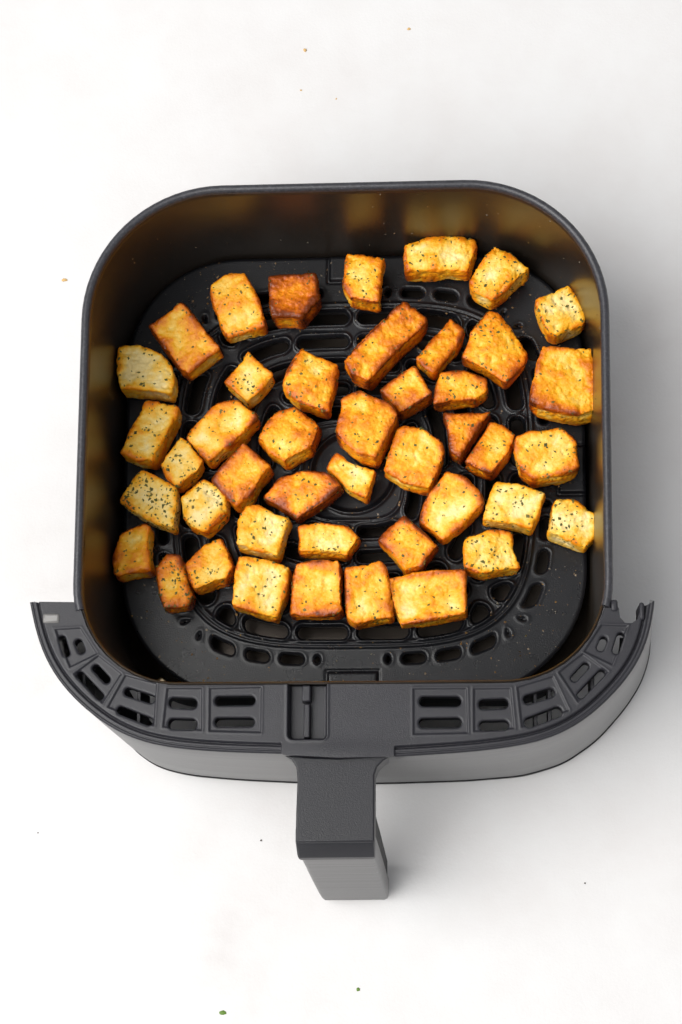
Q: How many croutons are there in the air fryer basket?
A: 44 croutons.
